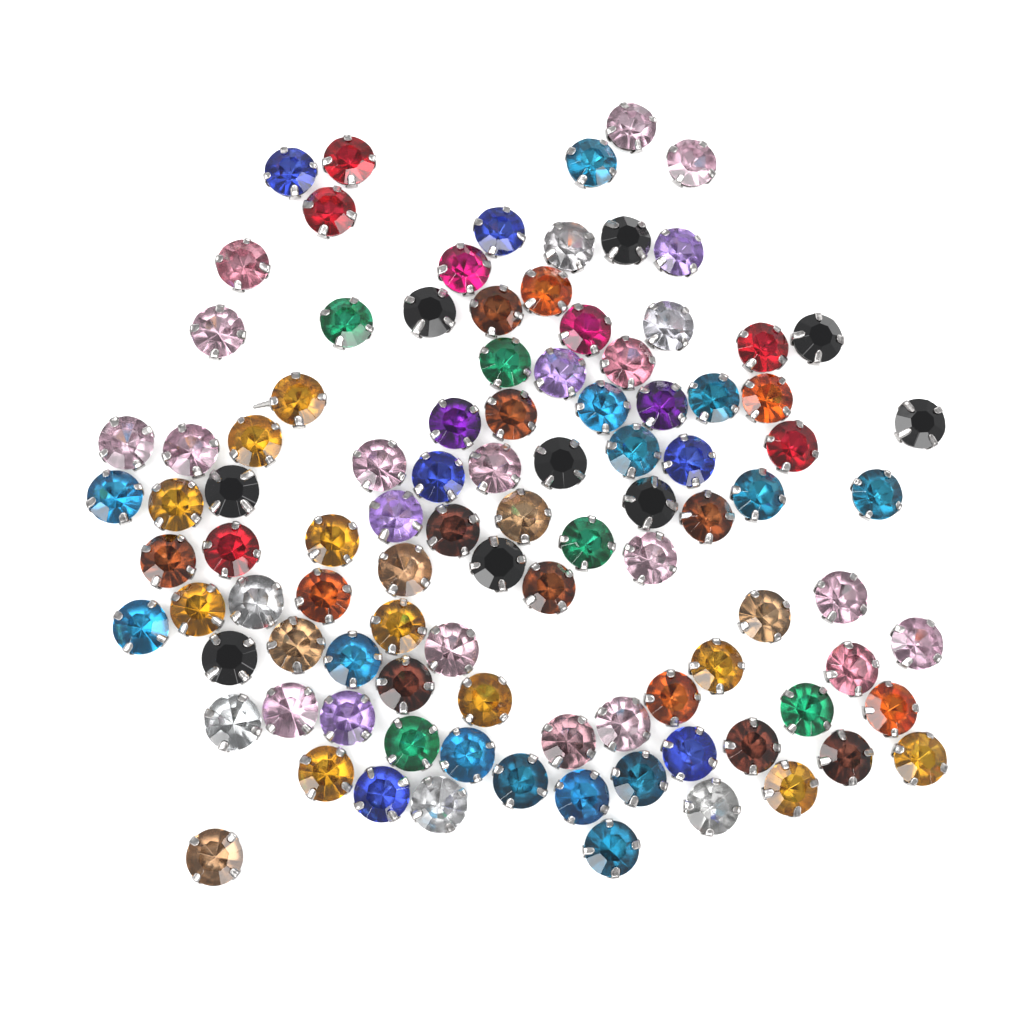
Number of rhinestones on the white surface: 100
